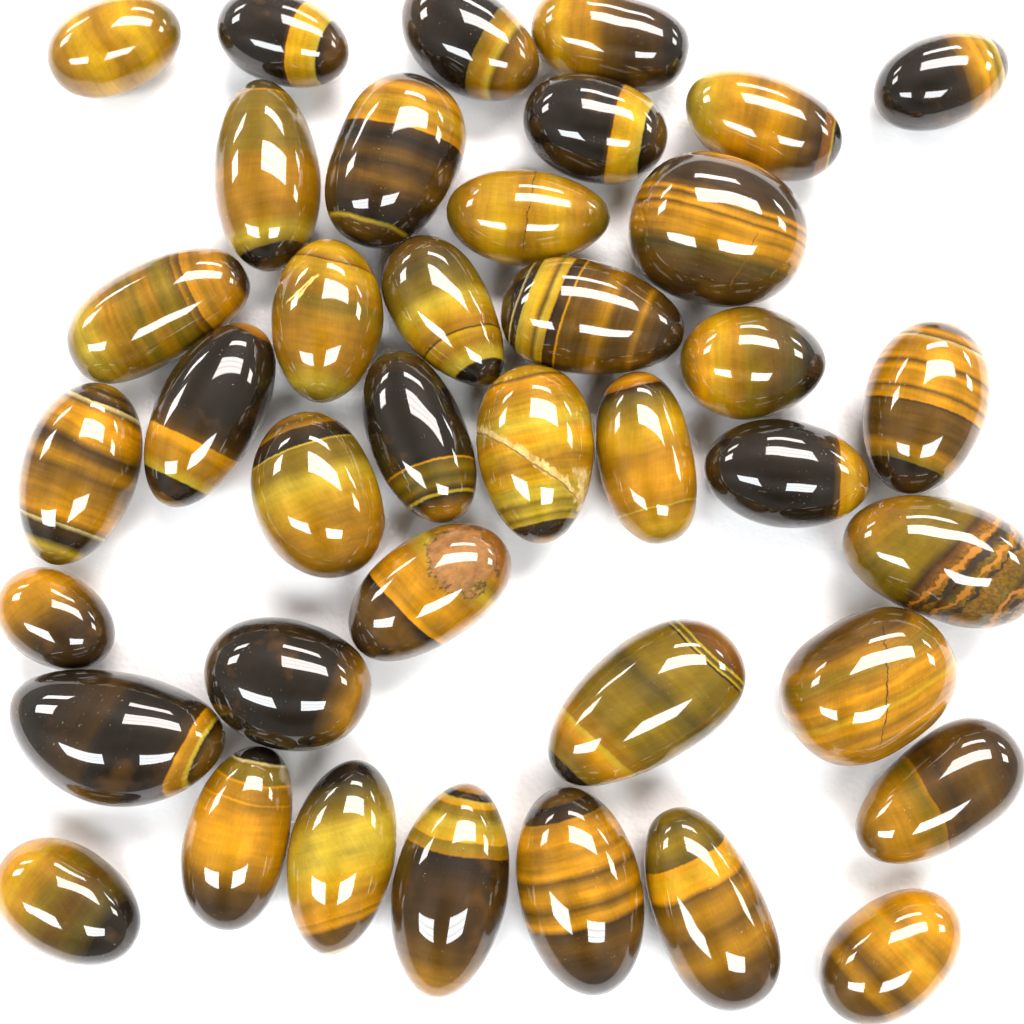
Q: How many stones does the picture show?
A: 39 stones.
